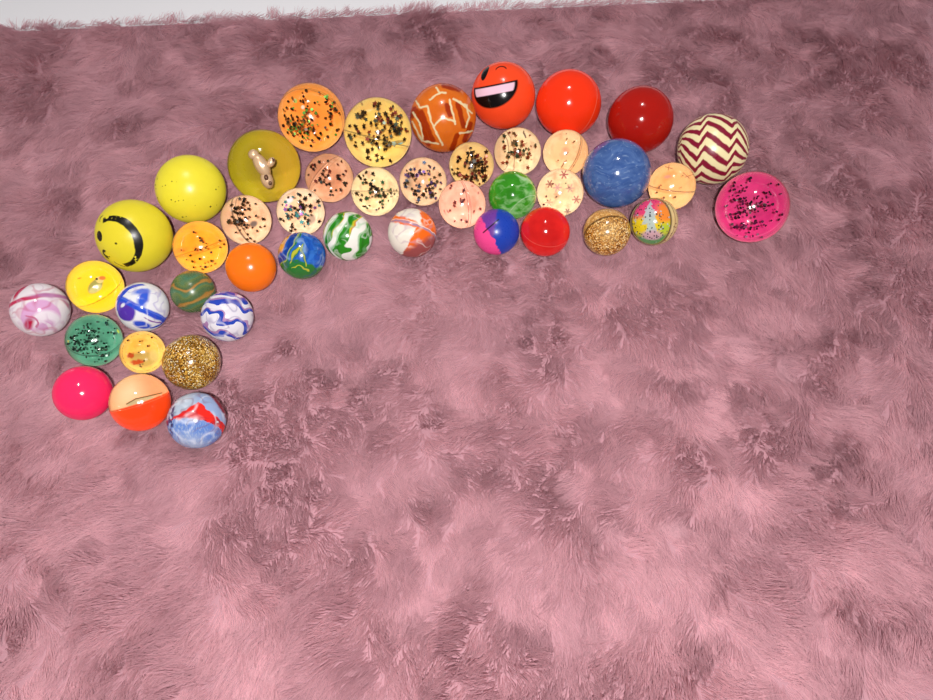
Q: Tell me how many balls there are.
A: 44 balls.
